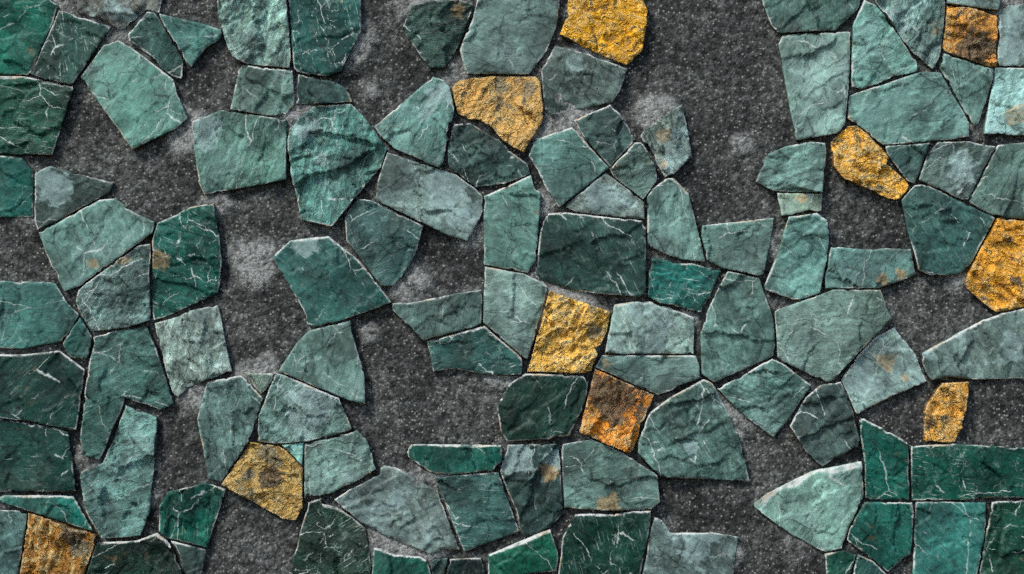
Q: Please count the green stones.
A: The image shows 104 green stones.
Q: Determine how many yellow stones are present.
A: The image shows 10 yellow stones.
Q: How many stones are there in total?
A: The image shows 114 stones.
